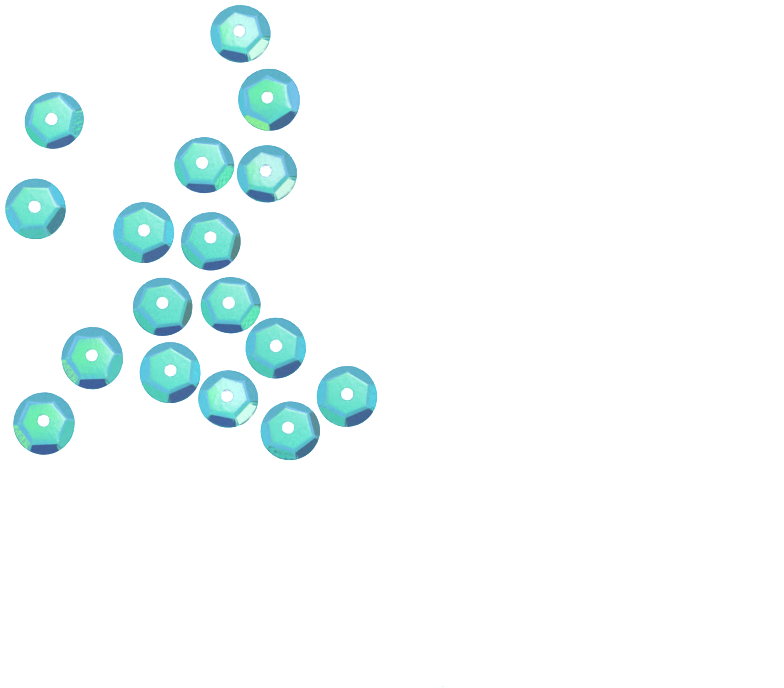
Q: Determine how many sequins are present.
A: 17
